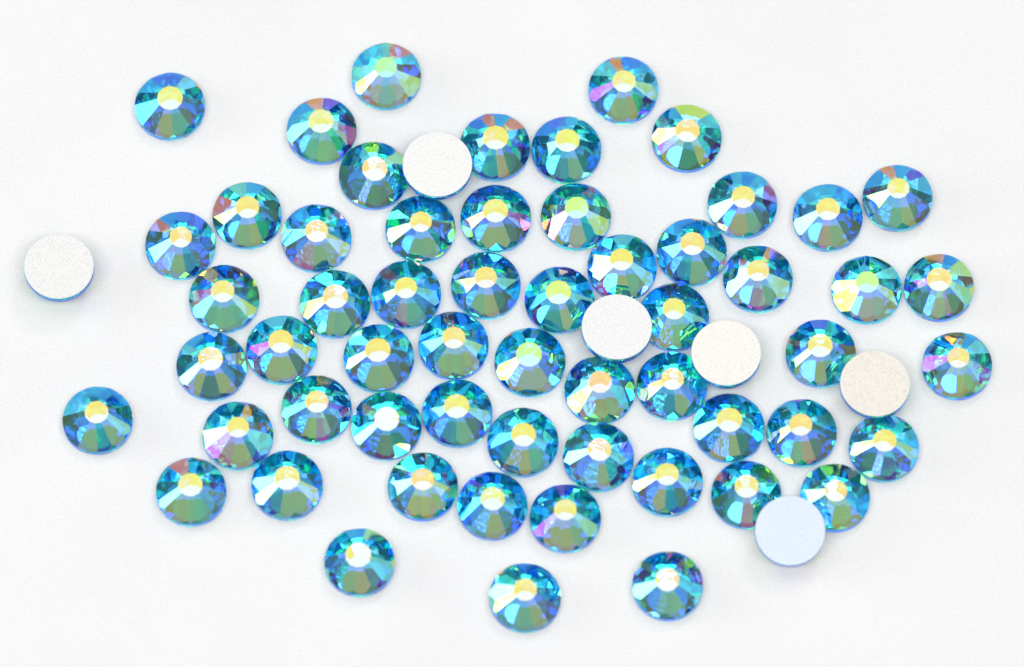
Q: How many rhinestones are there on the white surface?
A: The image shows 64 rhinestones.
